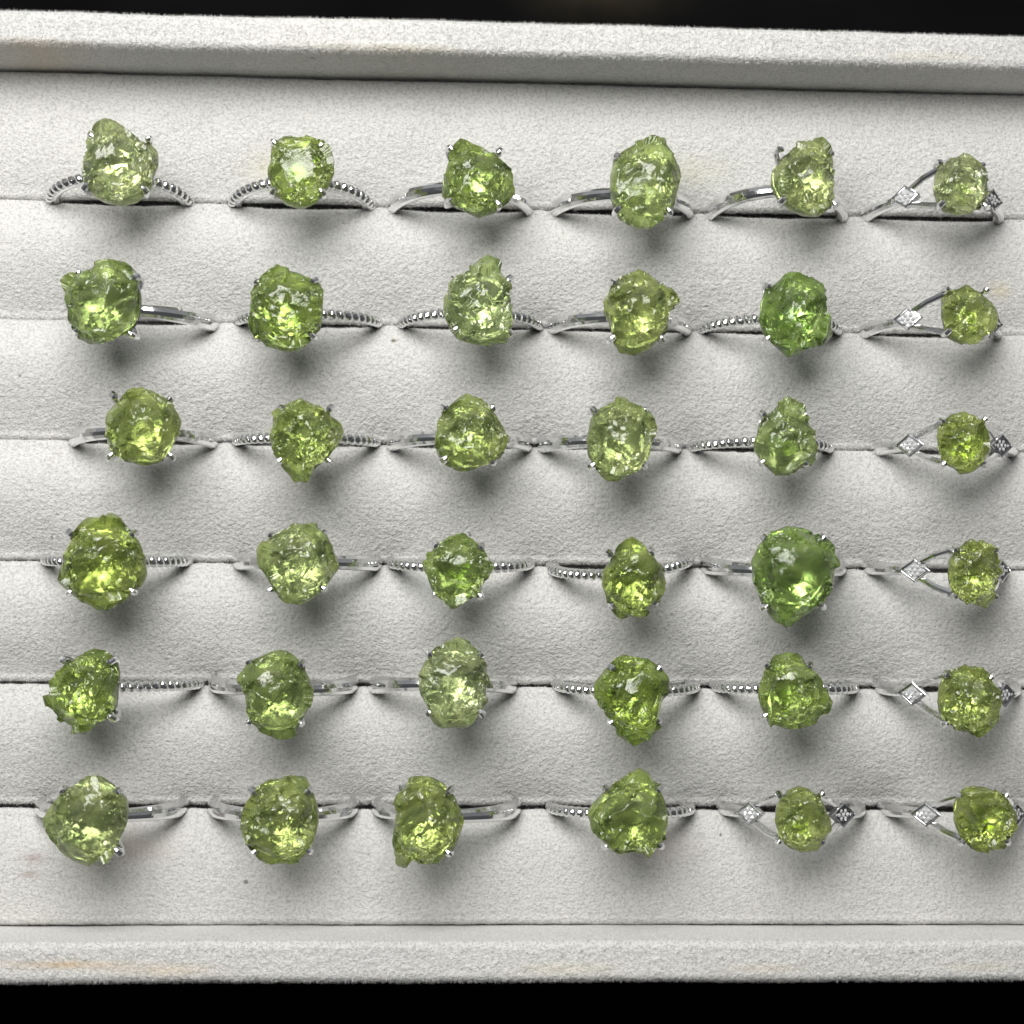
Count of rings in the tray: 36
